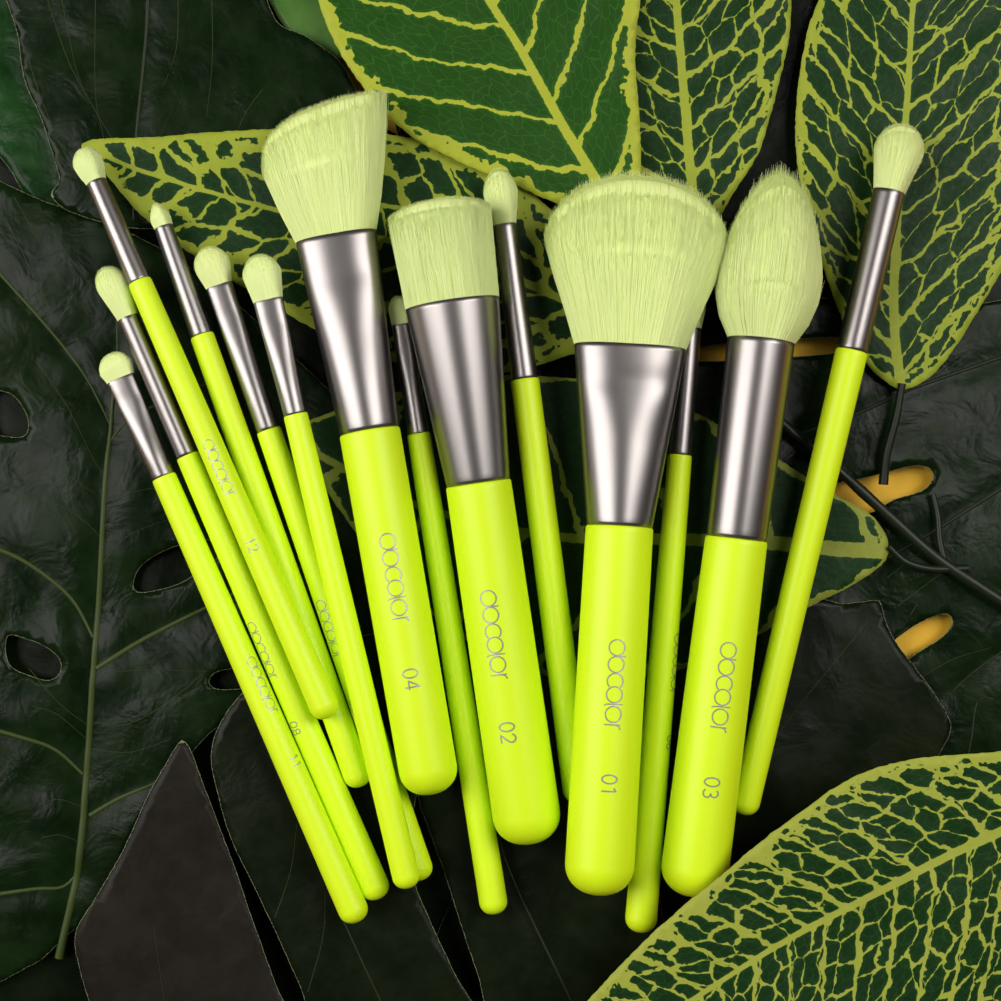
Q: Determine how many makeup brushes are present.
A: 14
